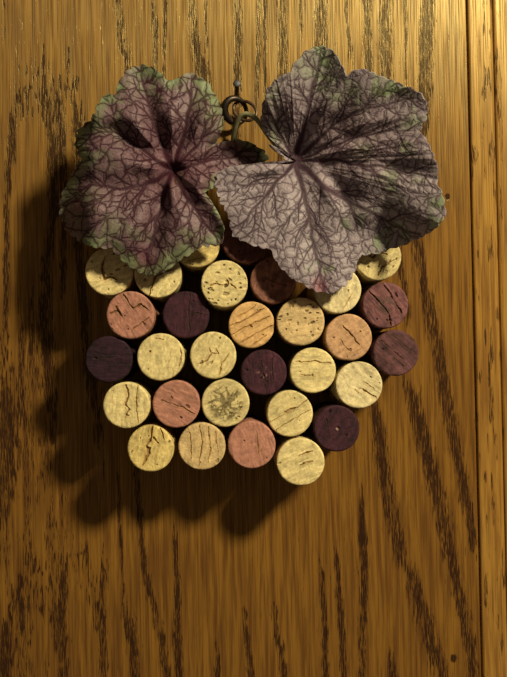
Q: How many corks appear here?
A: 30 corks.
